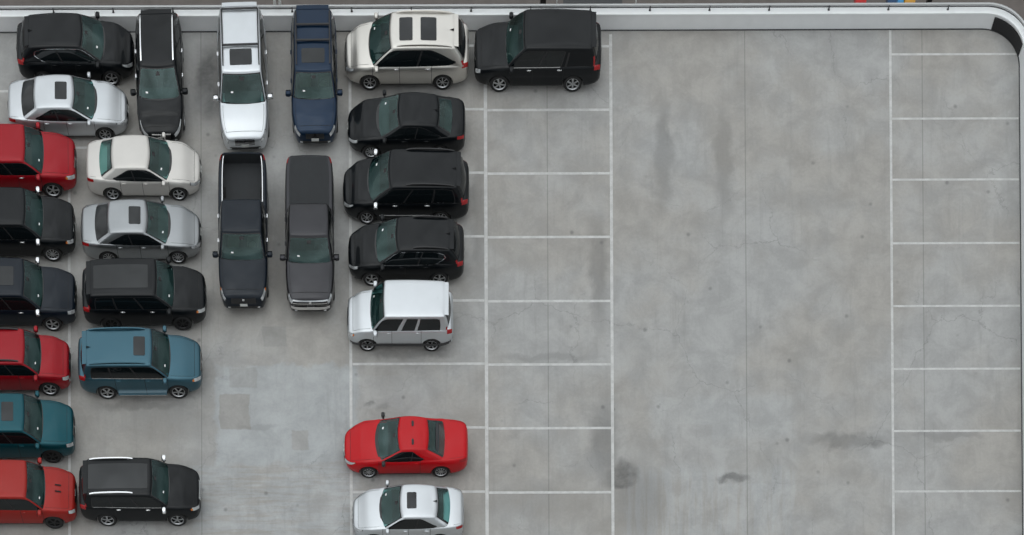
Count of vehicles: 26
